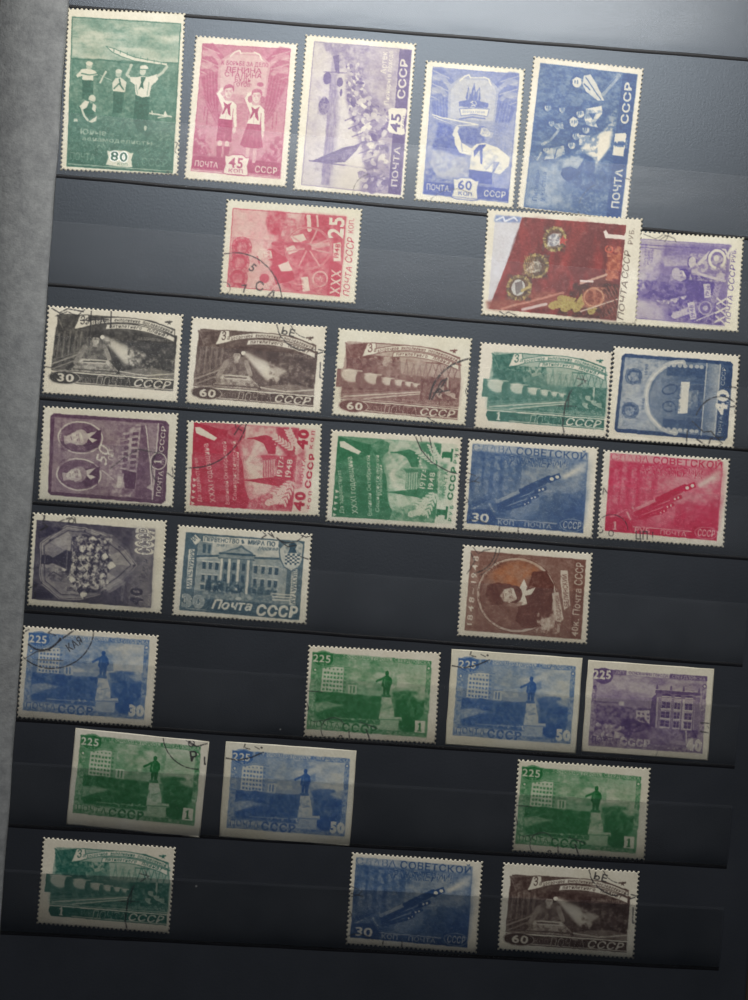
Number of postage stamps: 31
